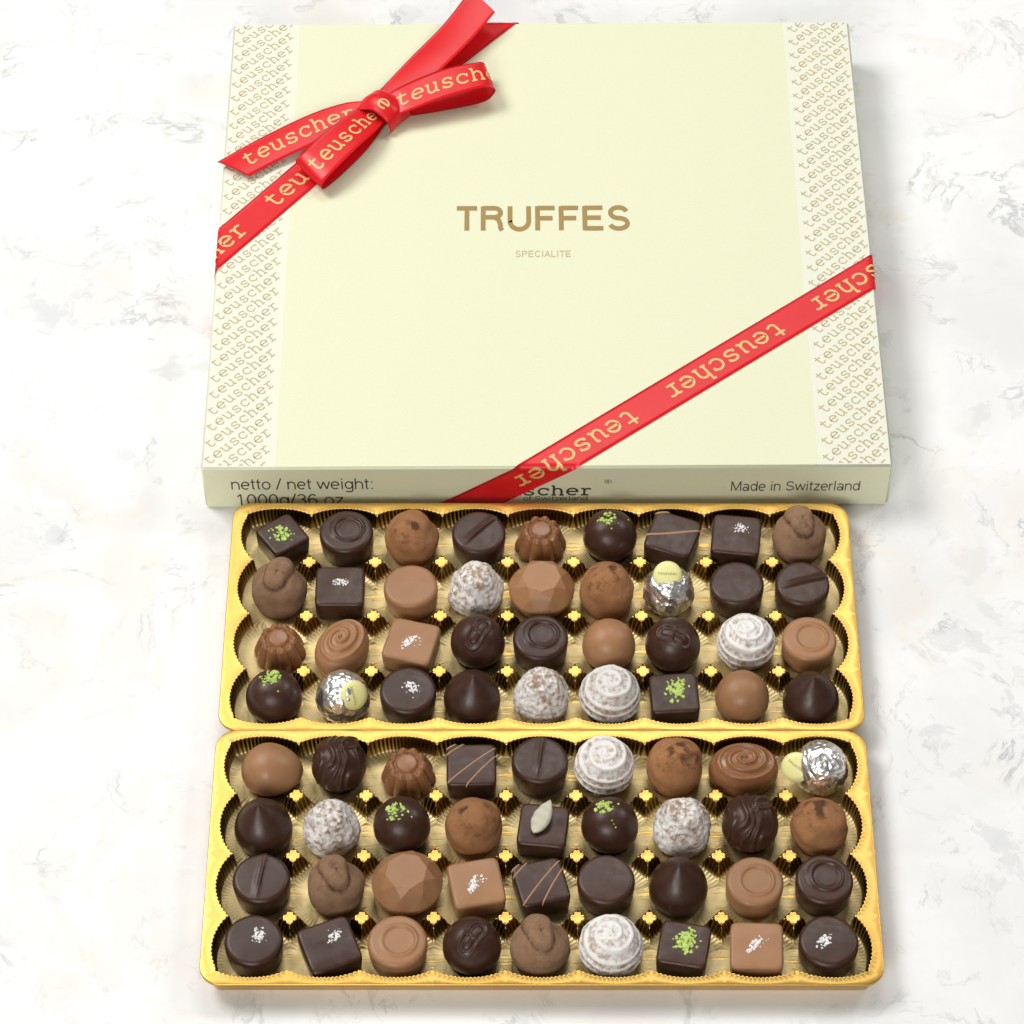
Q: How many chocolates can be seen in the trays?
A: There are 72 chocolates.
